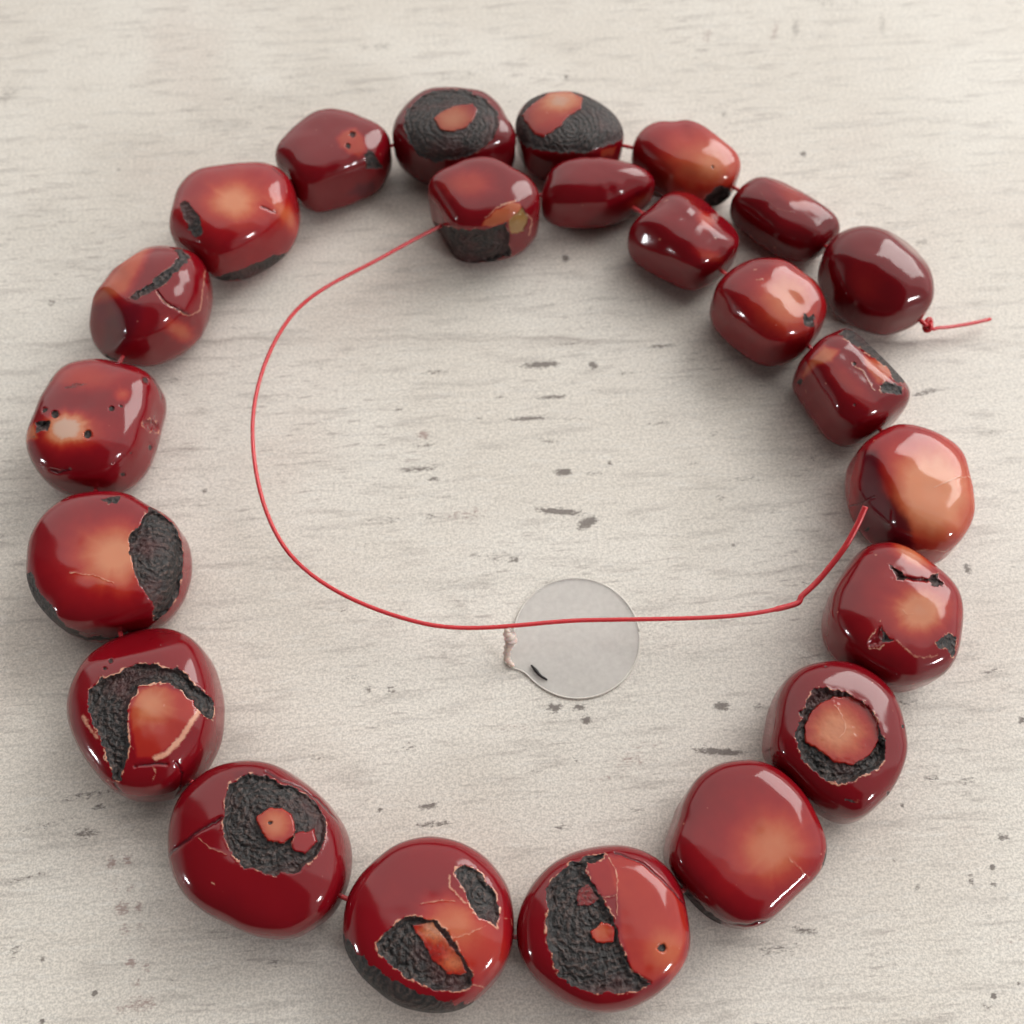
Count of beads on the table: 23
